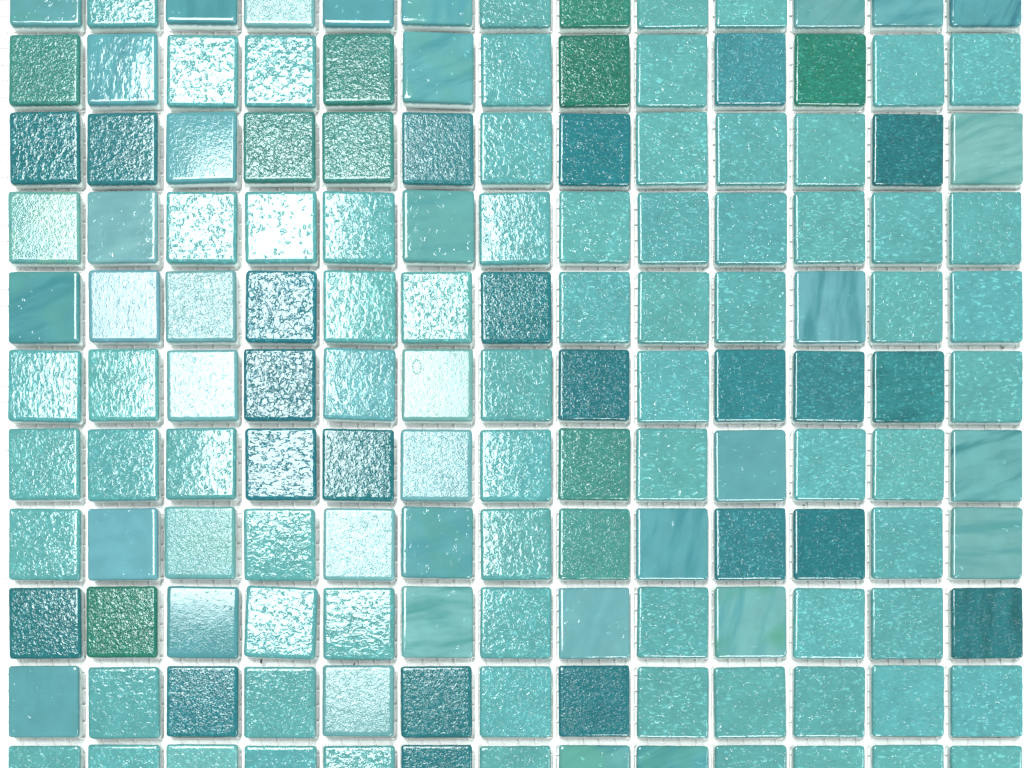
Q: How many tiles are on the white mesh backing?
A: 143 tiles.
